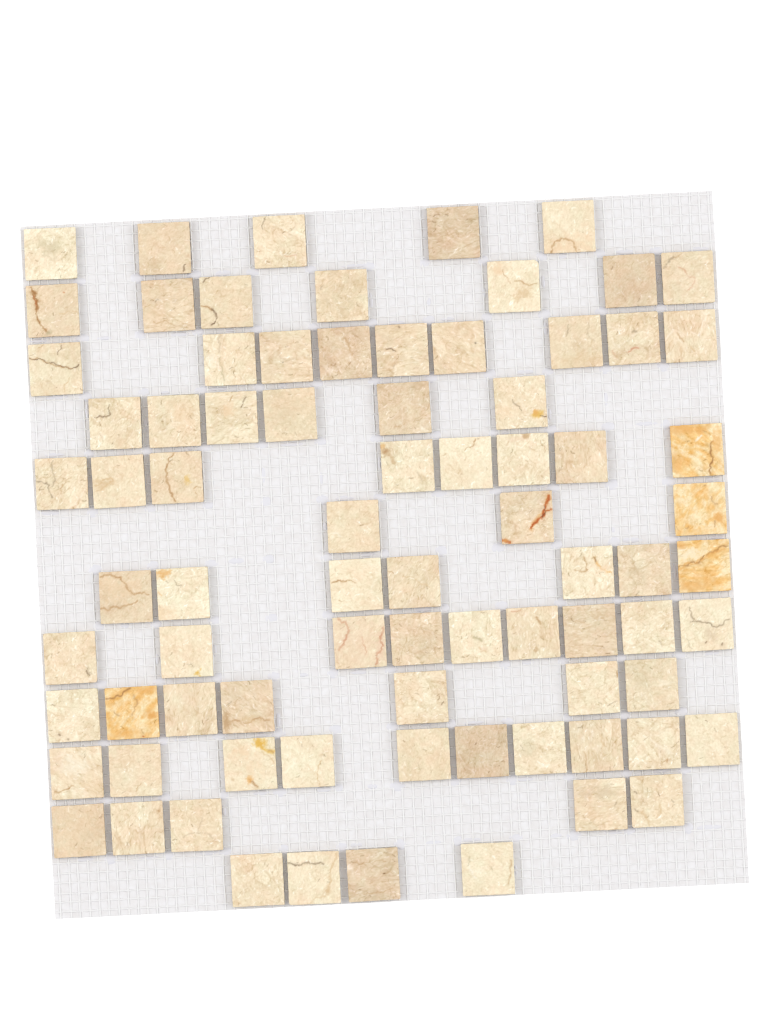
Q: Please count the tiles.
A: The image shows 80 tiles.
